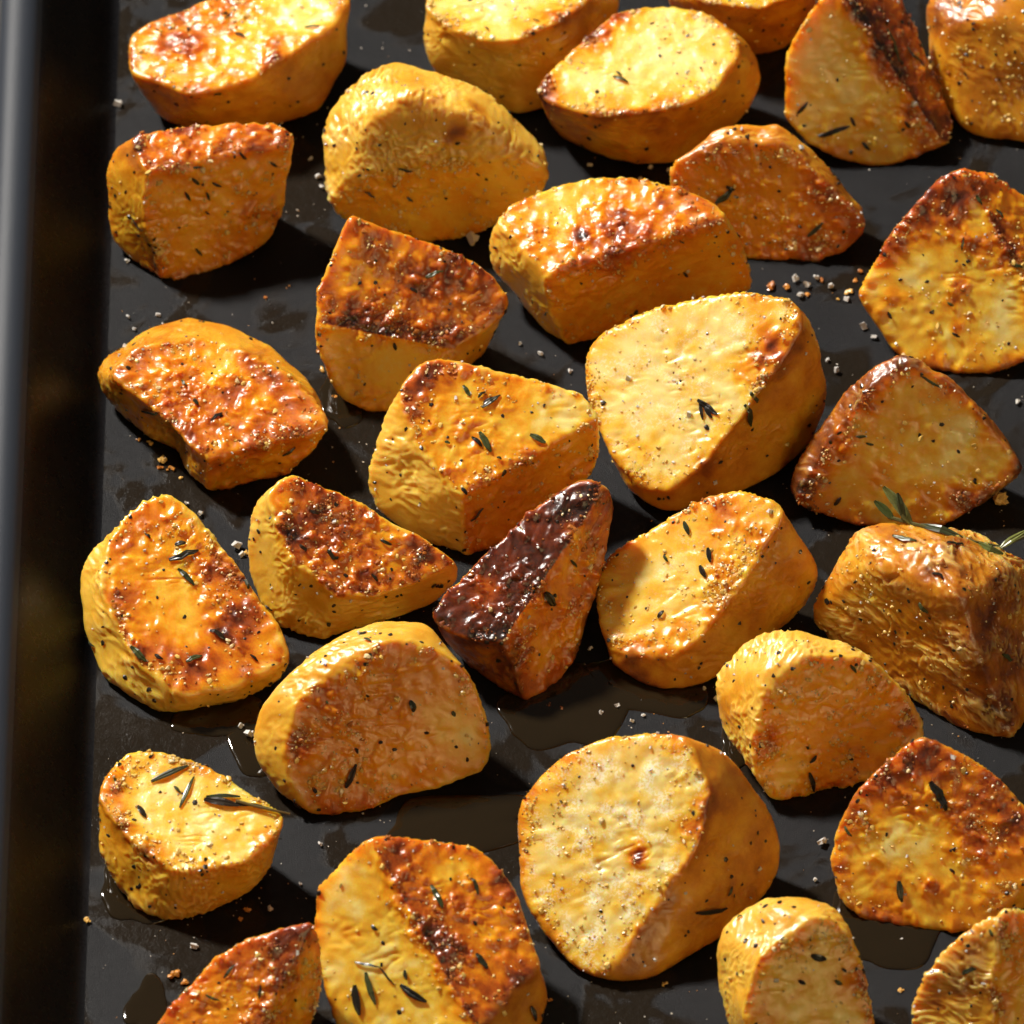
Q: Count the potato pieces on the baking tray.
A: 30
